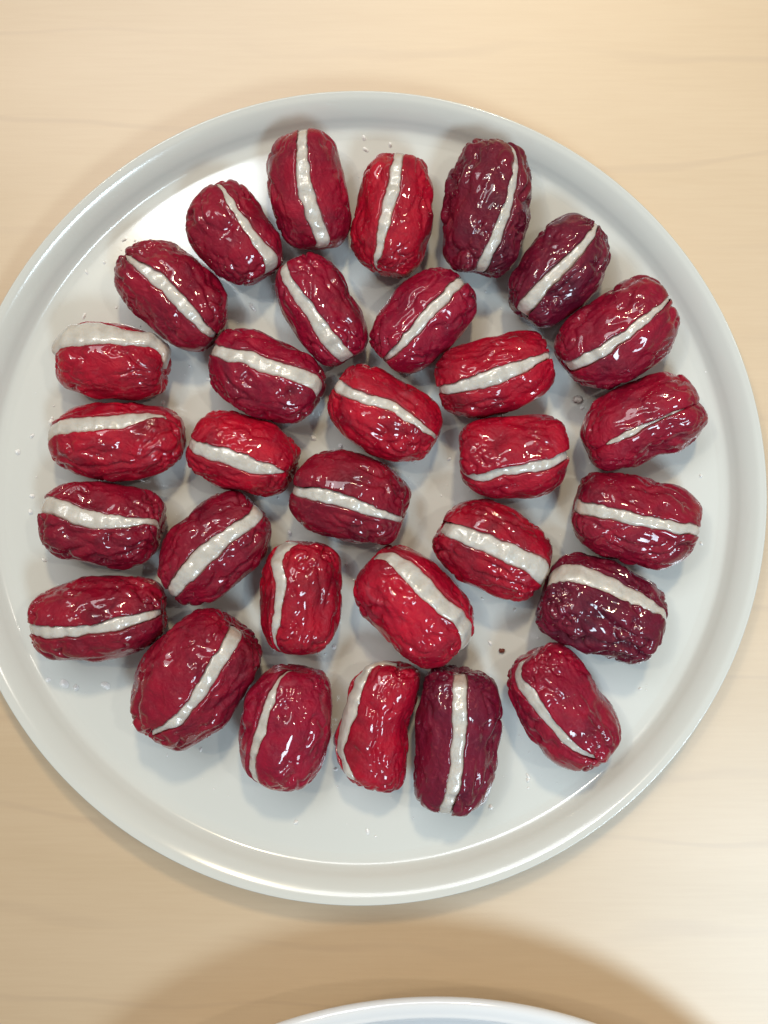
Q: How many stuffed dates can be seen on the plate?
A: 31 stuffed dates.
